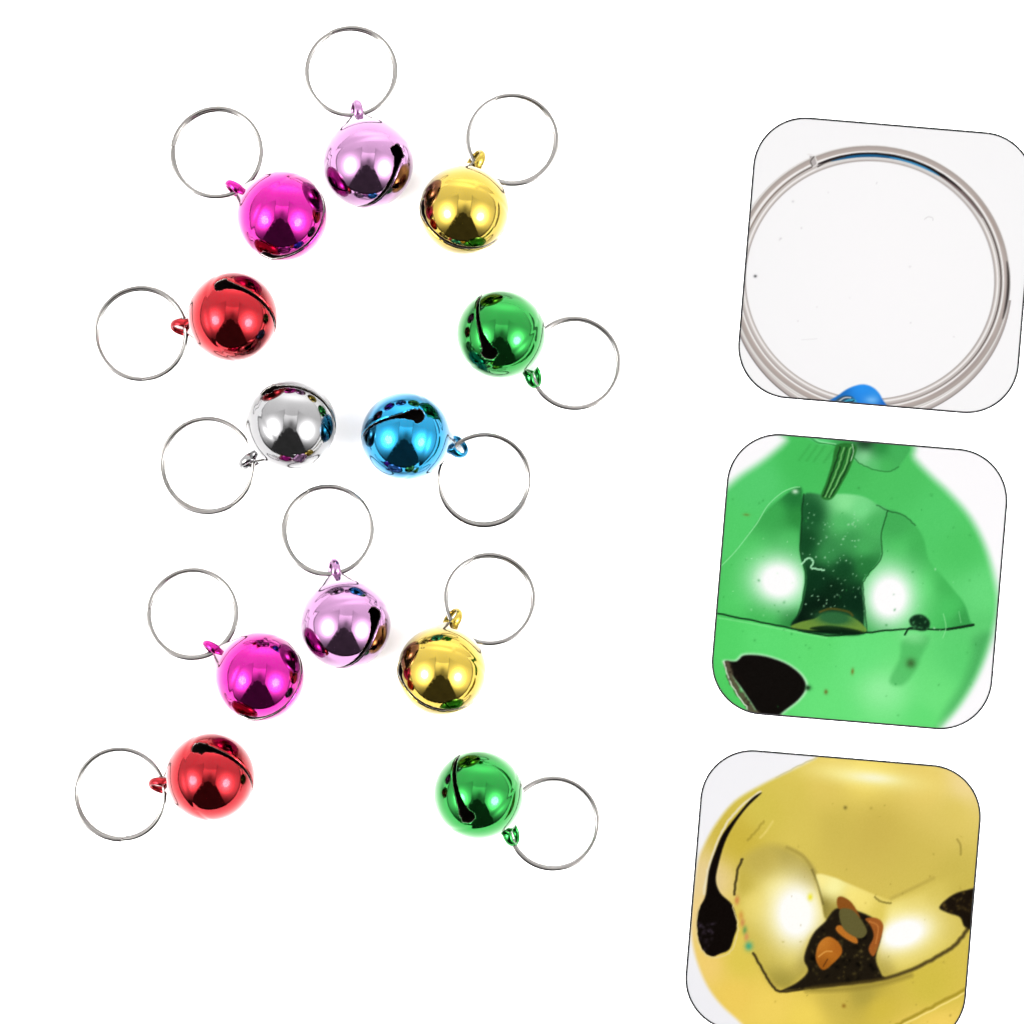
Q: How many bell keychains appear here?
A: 12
